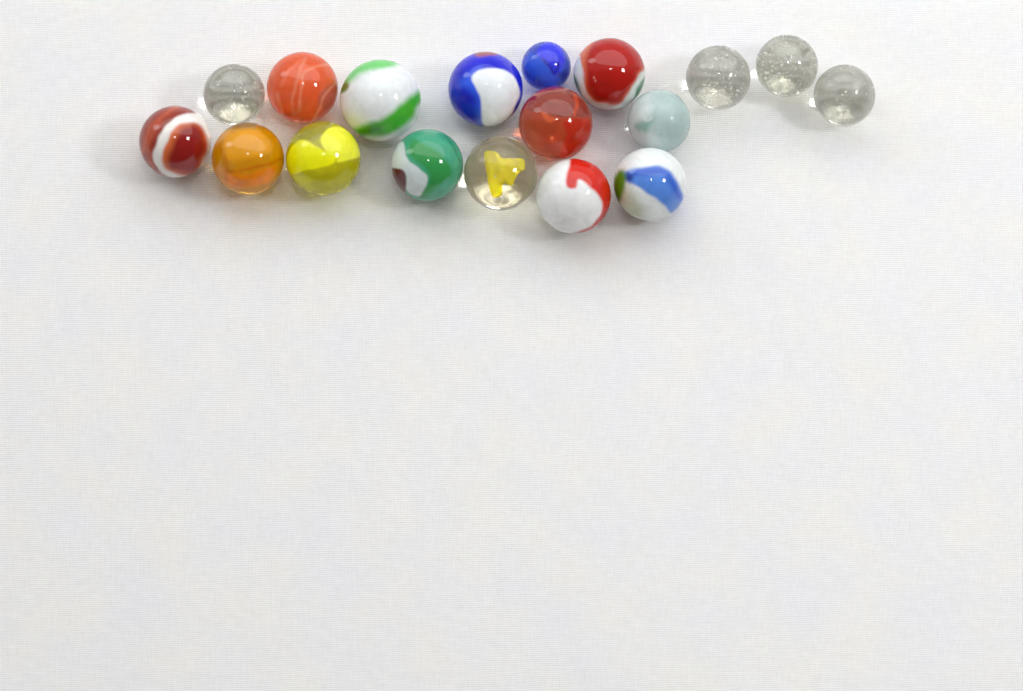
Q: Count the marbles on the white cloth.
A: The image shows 18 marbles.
